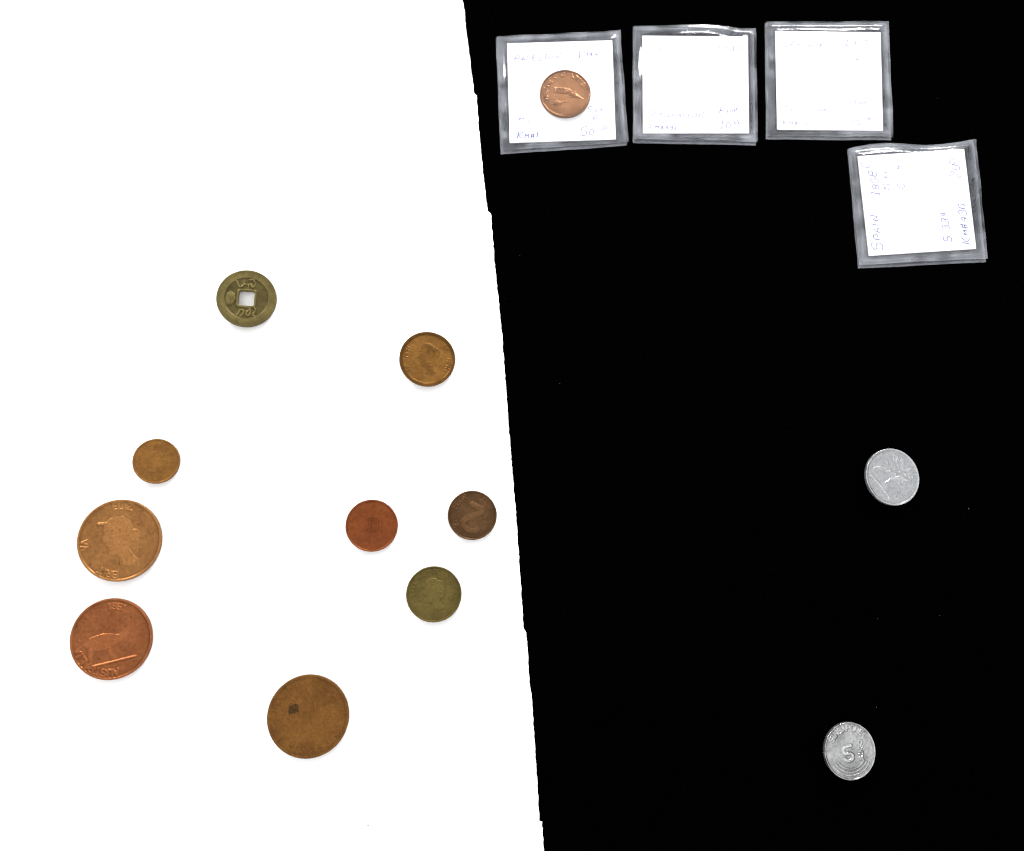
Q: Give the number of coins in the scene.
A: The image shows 12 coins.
